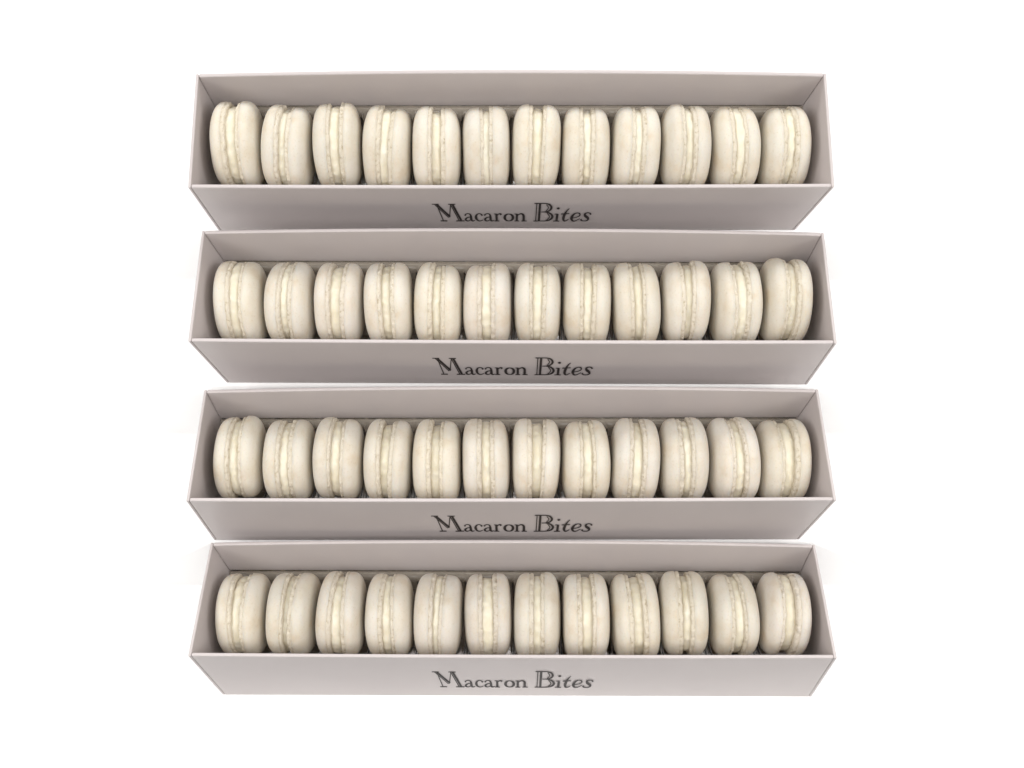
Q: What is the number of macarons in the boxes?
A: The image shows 48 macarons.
